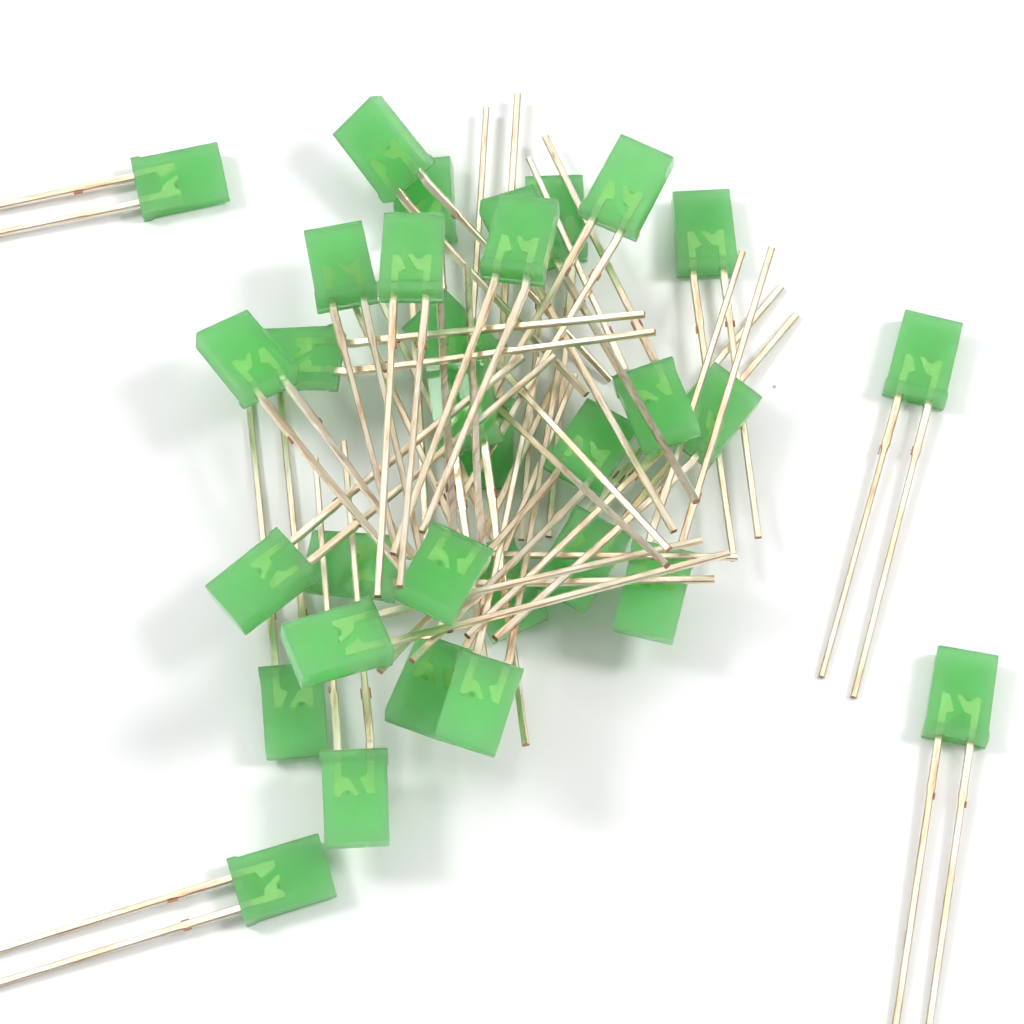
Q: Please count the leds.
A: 32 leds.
